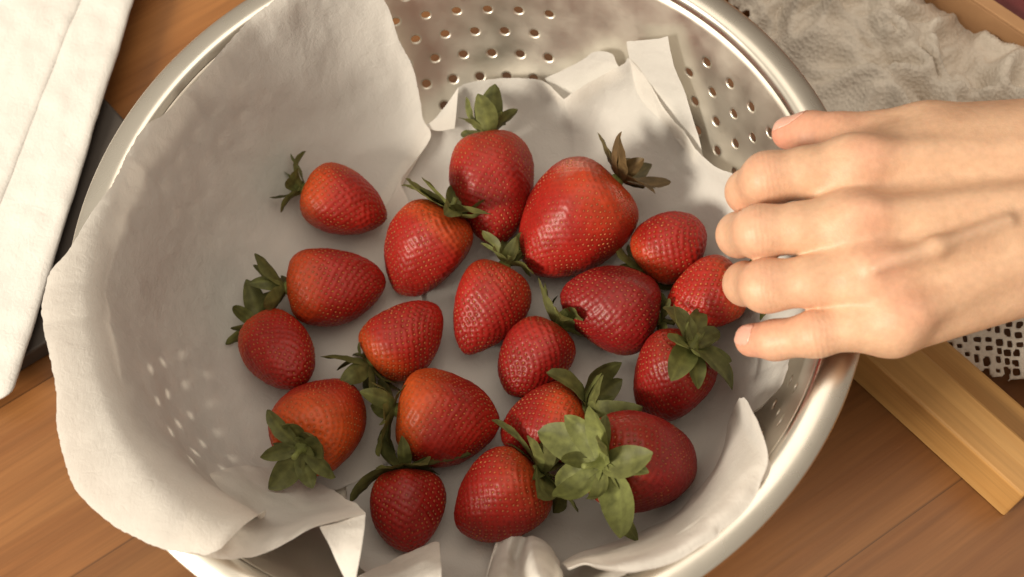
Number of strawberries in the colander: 19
